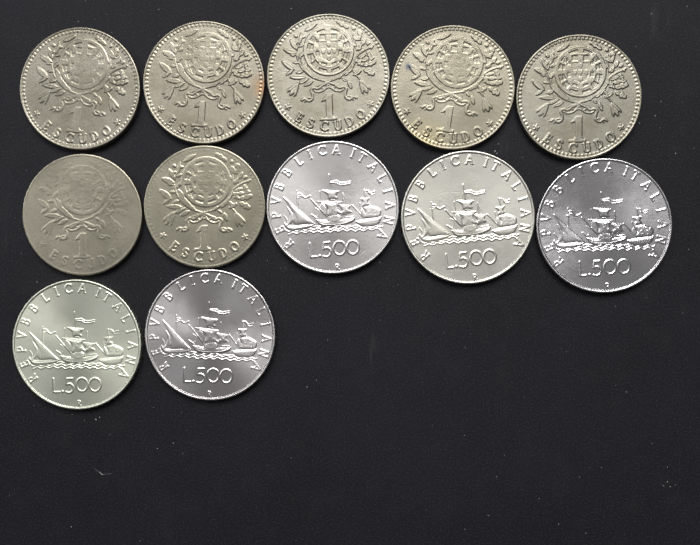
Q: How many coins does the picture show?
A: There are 12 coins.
